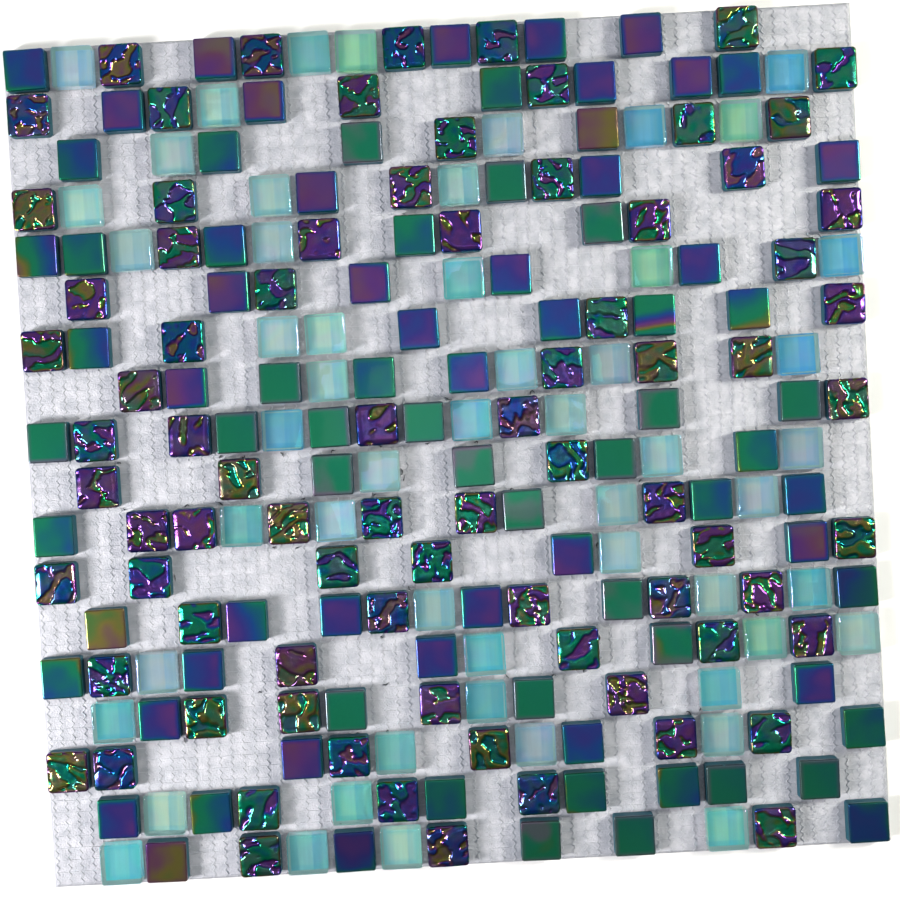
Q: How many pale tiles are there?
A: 53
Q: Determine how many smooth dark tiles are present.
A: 82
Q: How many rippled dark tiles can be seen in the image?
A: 80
